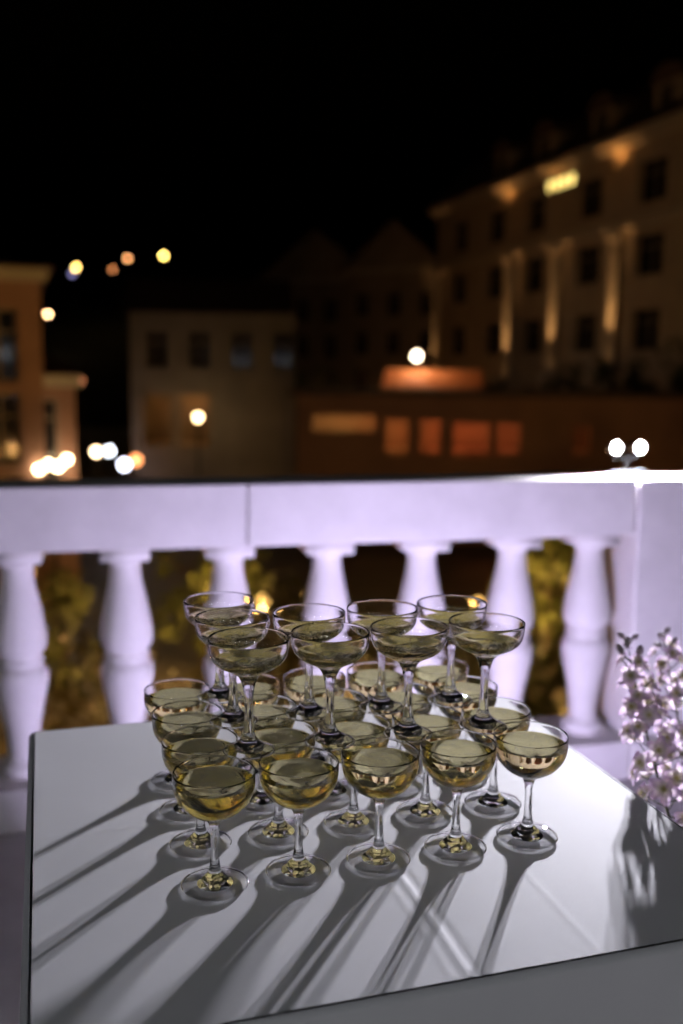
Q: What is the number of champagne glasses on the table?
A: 29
